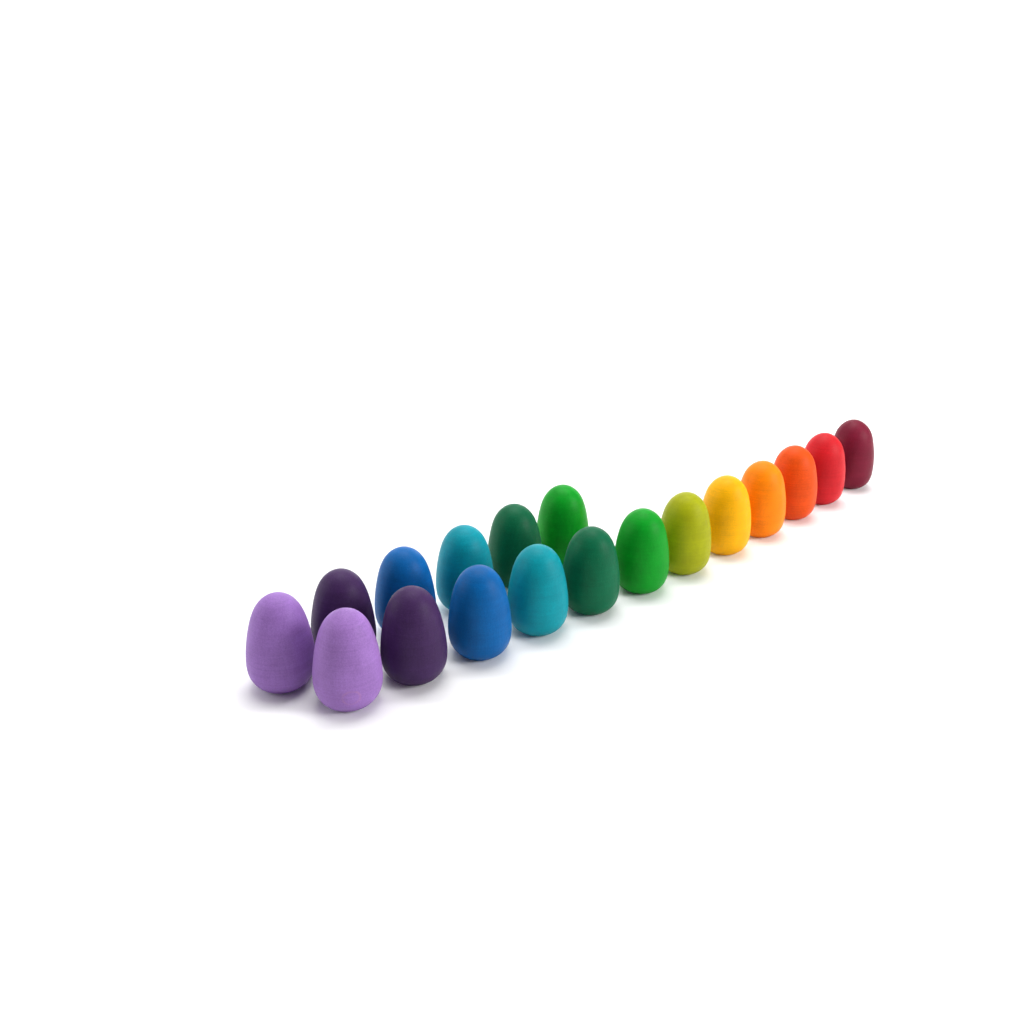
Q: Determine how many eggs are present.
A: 18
